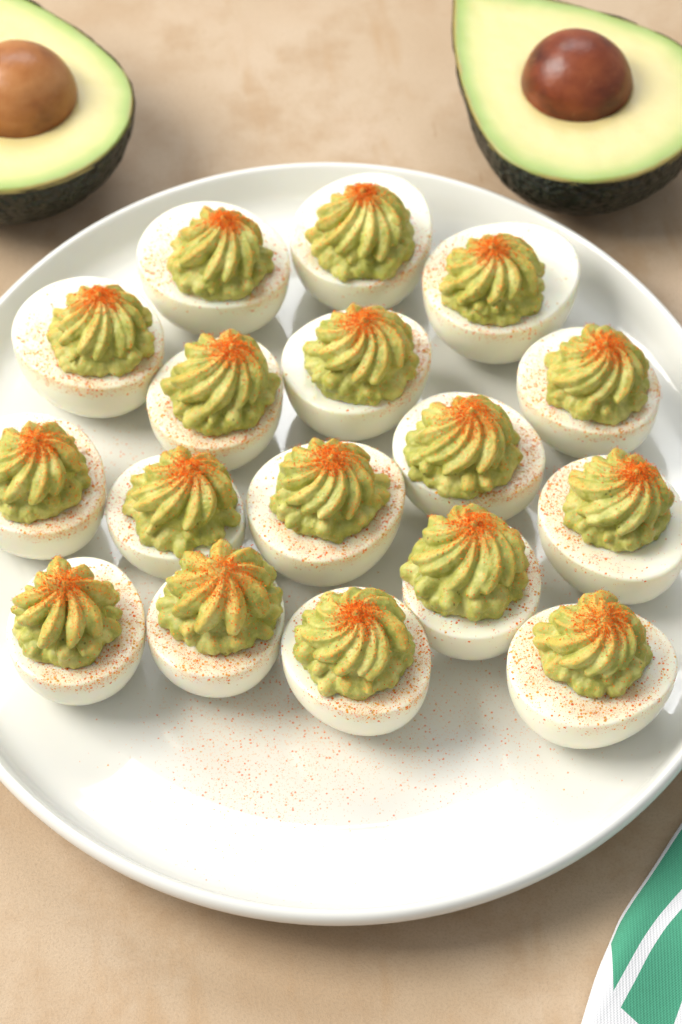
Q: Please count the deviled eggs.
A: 17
